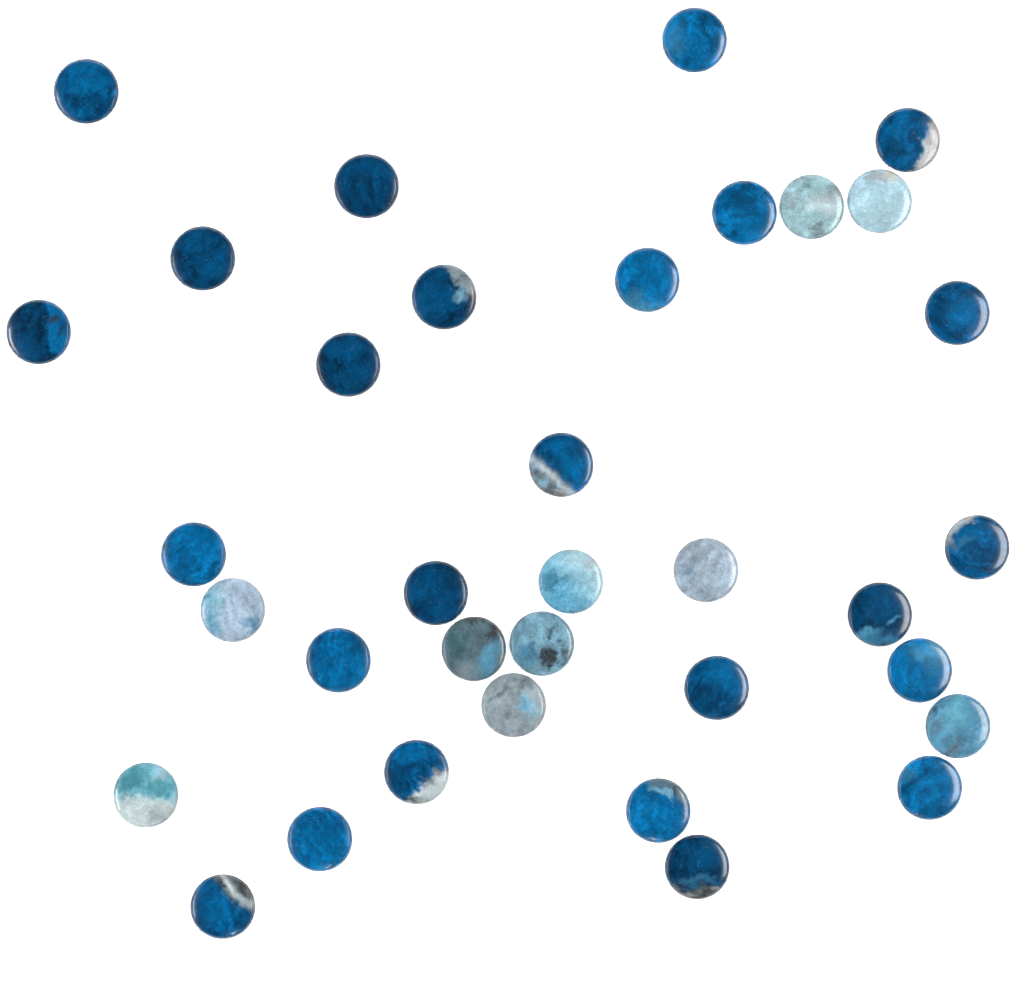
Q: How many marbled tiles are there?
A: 10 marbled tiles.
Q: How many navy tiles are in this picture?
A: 25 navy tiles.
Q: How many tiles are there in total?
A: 35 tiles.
